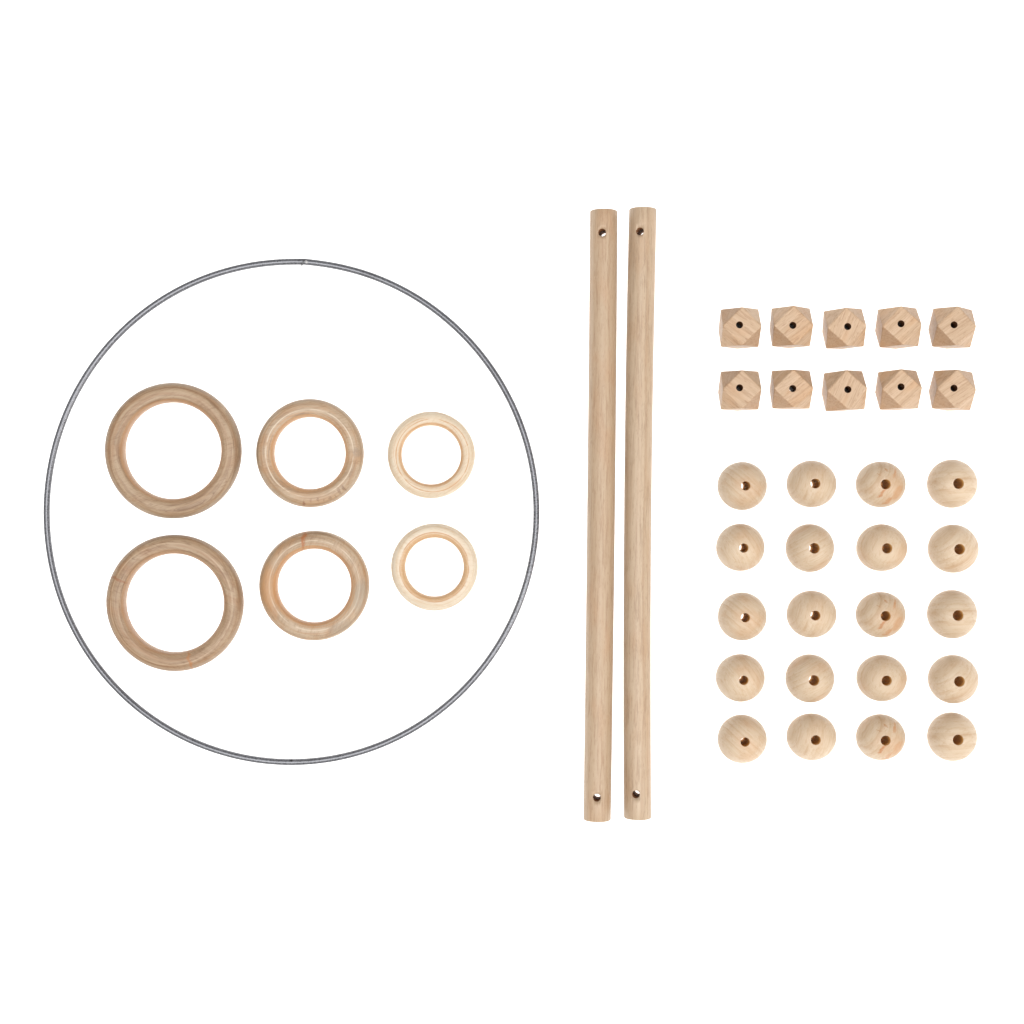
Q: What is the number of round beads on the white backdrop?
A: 20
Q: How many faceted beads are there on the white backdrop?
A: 10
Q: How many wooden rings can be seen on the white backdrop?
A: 6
